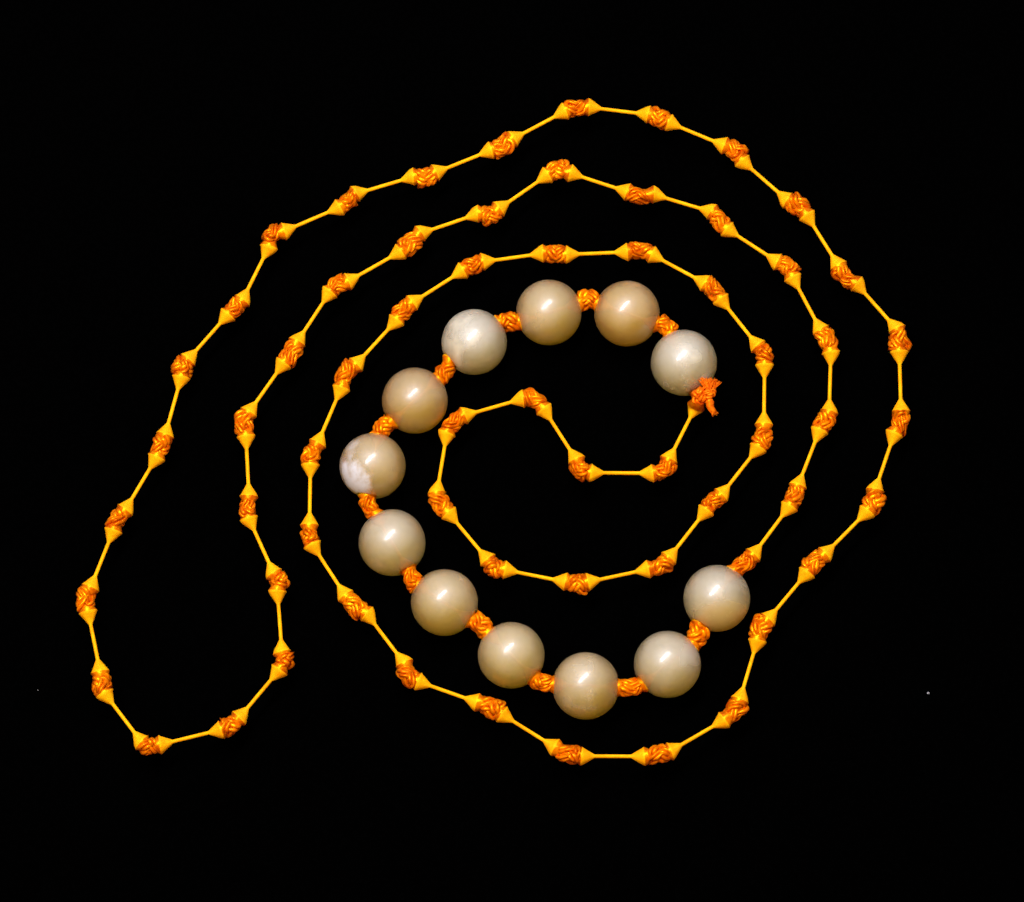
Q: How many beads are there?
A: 12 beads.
